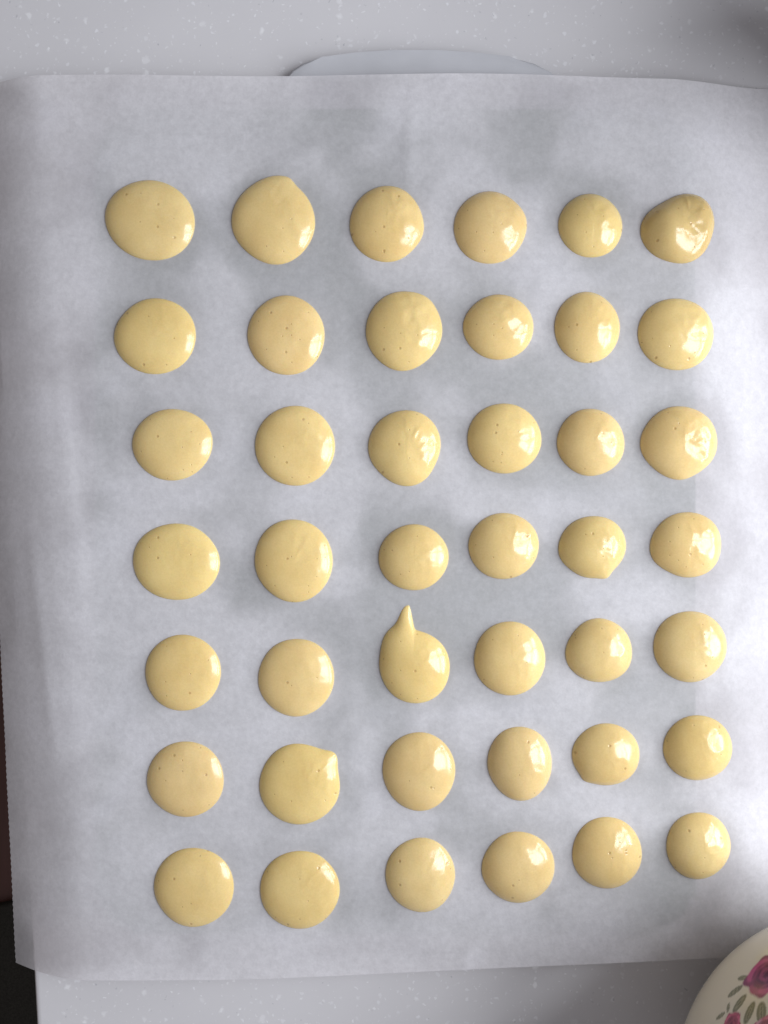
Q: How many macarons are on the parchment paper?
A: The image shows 42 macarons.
